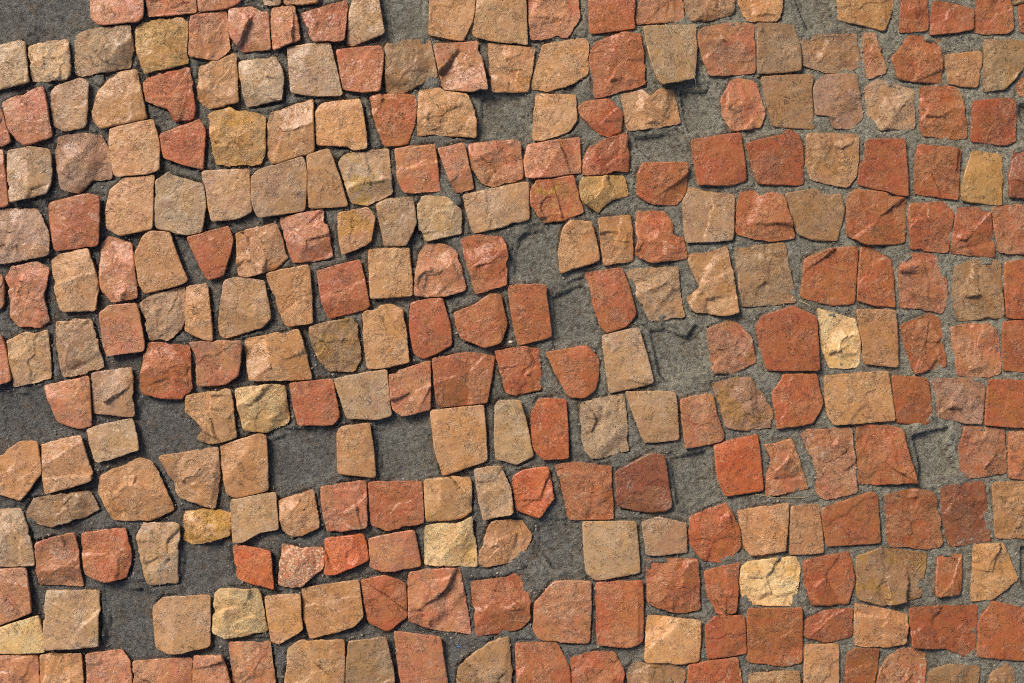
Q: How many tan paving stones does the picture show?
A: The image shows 129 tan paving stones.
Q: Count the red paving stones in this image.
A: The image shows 133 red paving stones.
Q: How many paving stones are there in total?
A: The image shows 262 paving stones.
